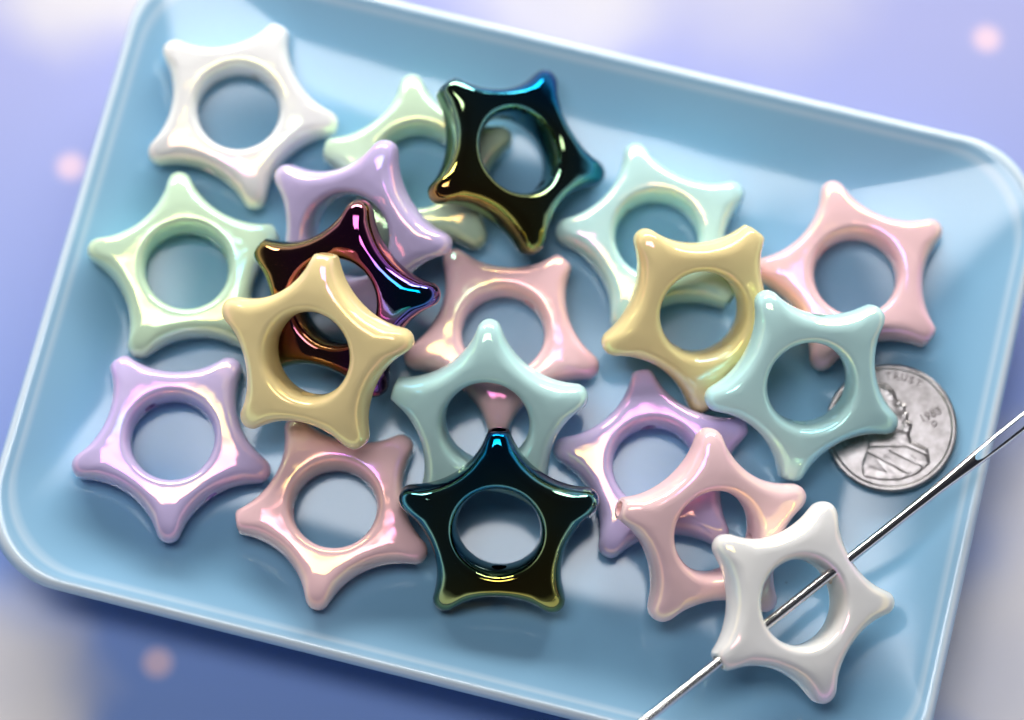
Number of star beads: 19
